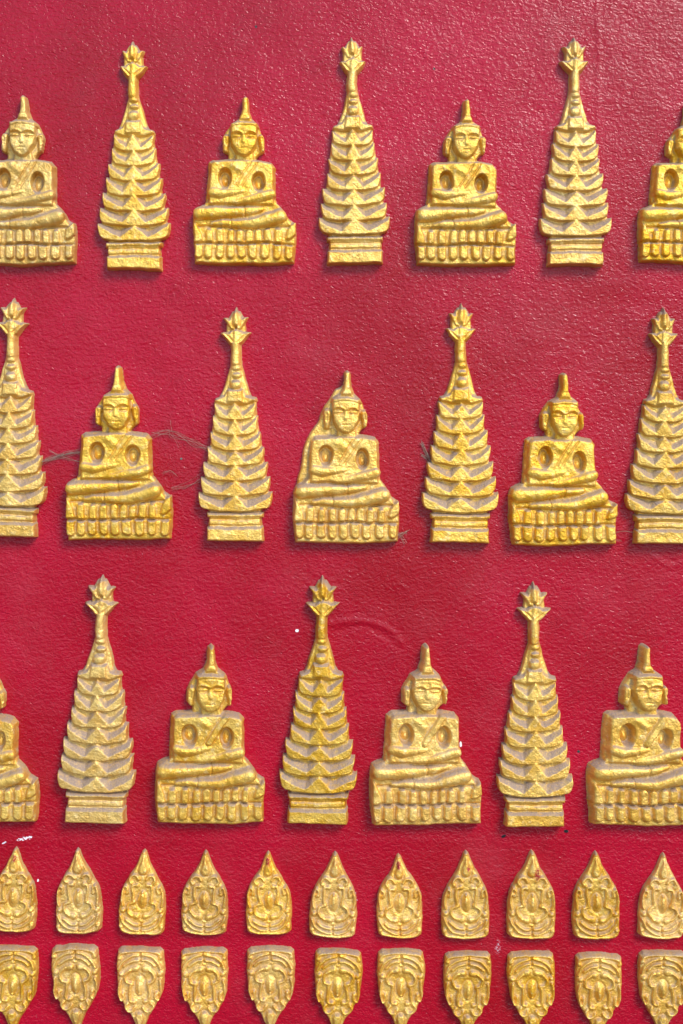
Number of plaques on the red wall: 22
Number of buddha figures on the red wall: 11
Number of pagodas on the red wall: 10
